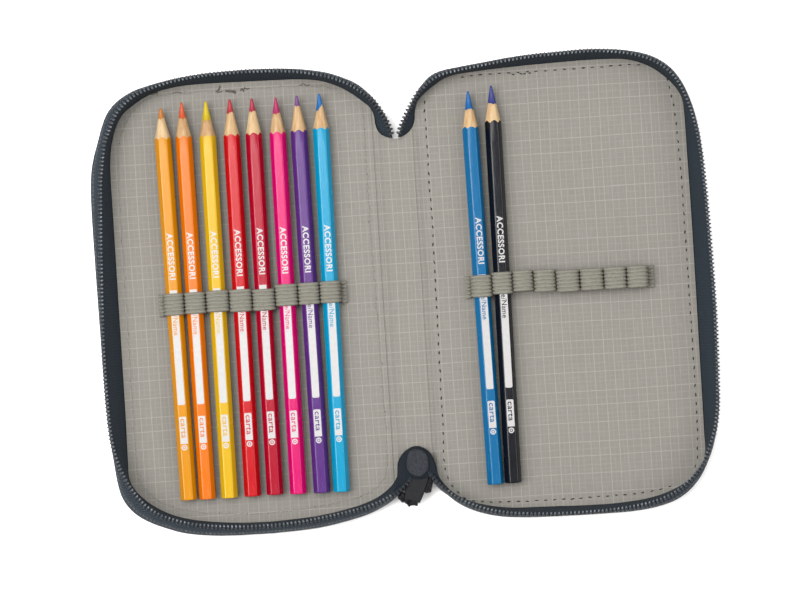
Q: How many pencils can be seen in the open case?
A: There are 10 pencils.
